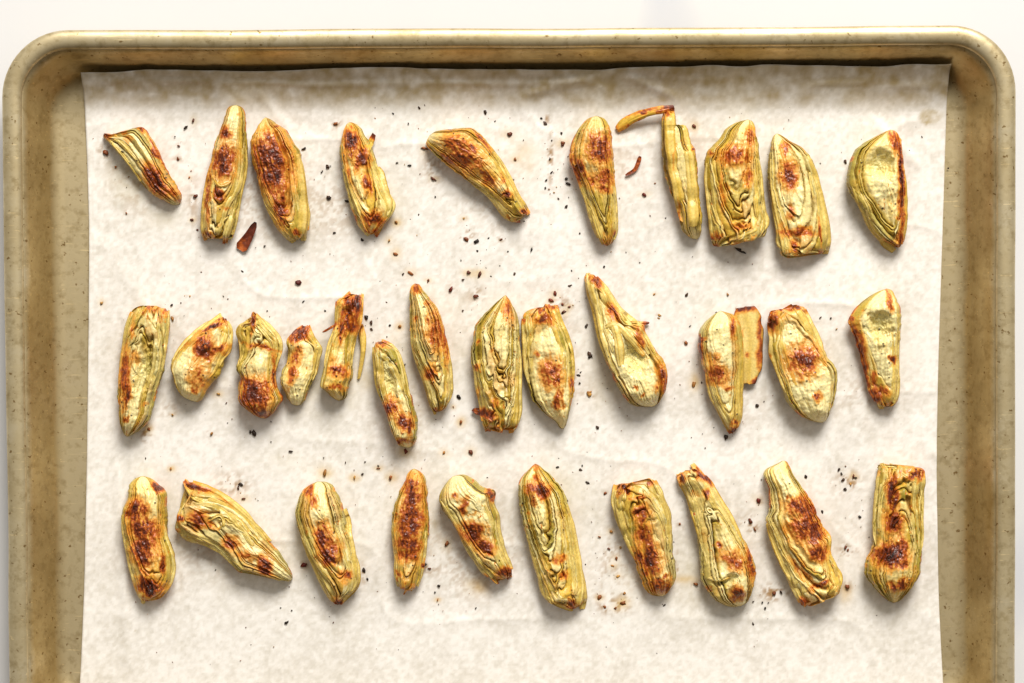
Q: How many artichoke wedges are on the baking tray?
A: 33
